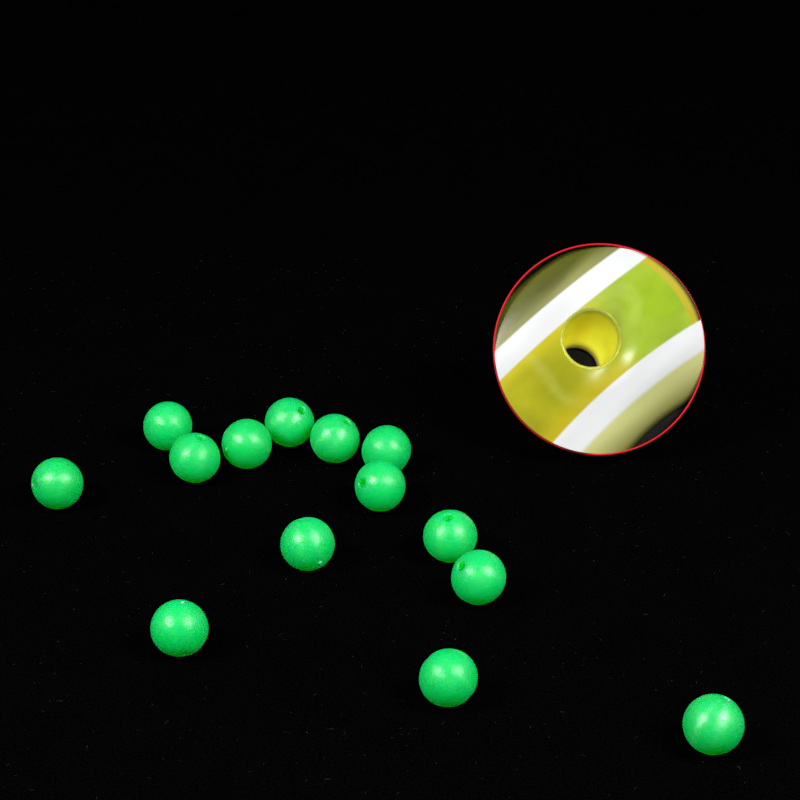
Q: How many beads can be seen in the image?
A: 14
